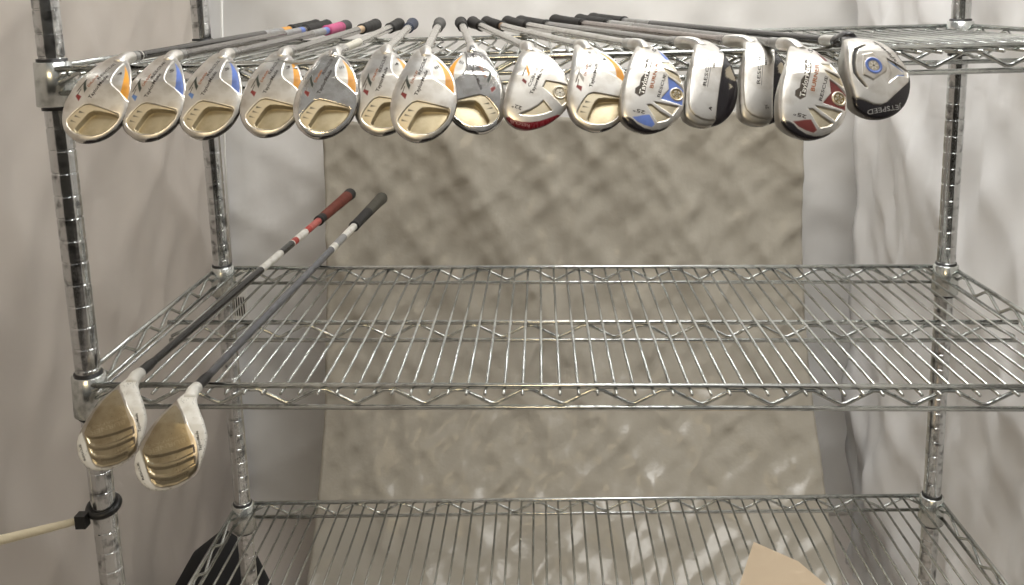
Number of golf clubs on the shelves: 17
